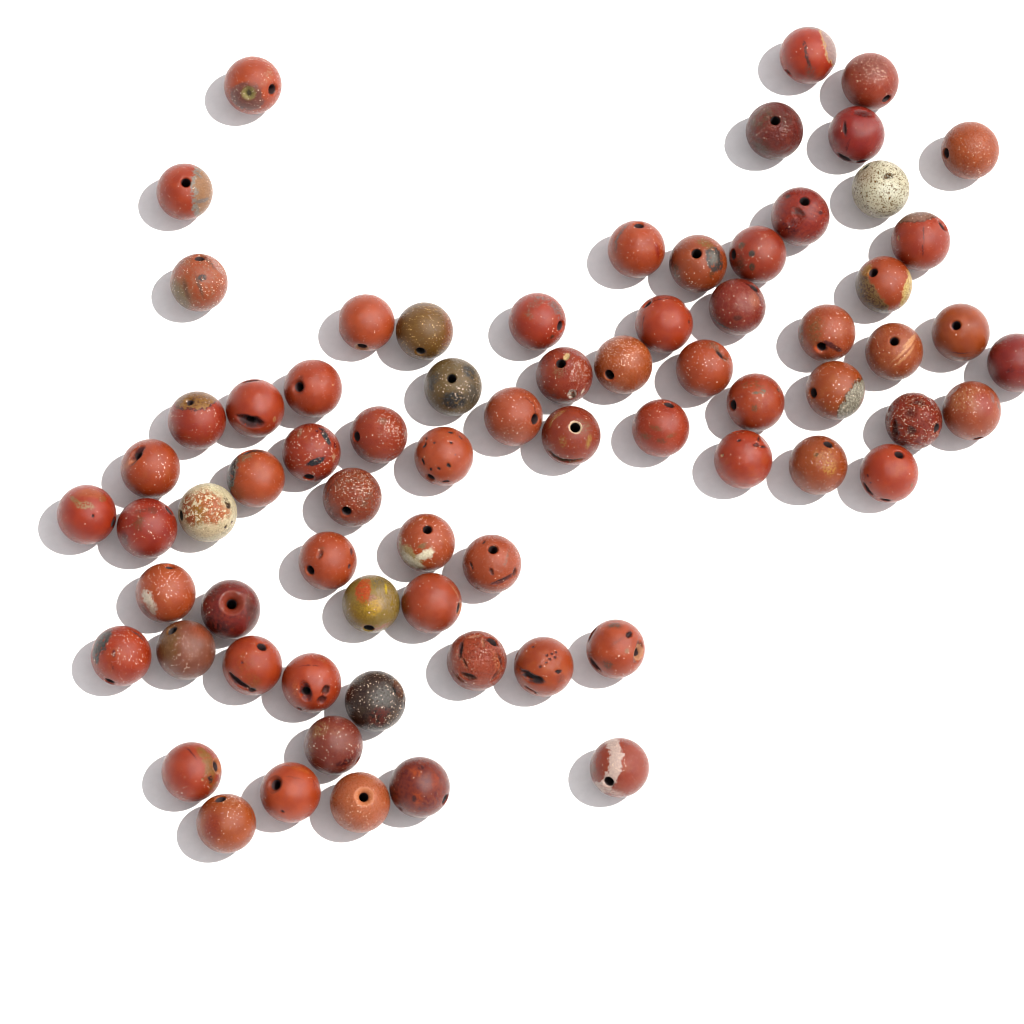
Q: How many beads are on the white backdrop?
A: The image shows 72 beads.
